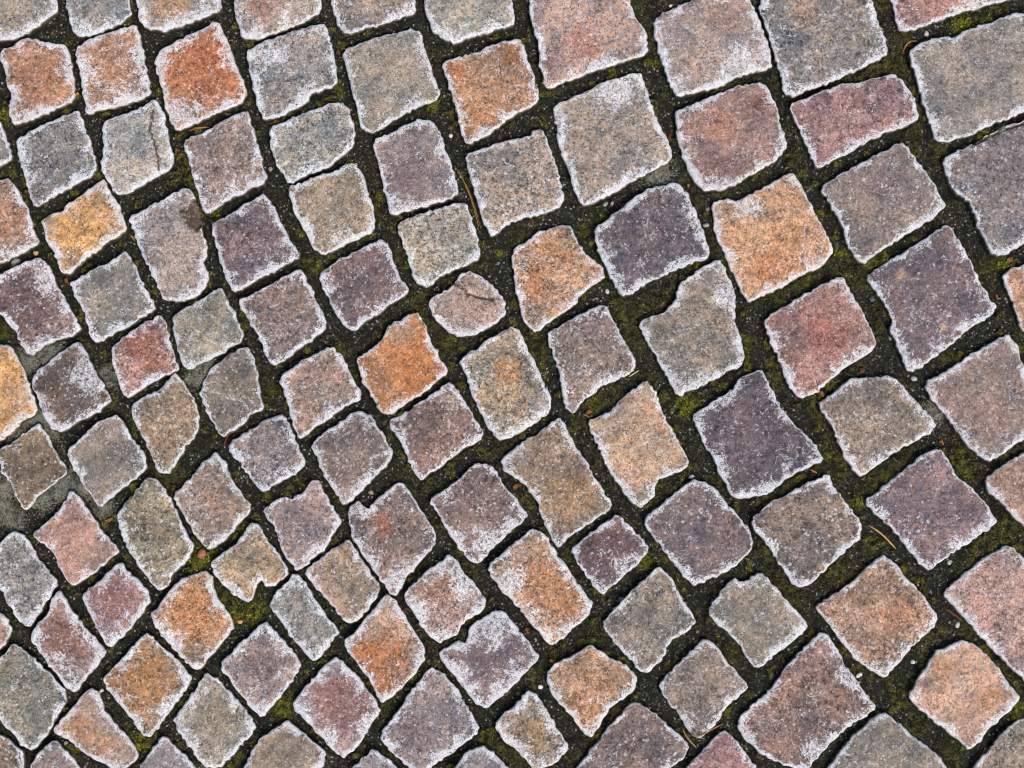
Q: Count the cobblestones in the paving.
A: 116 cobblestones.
